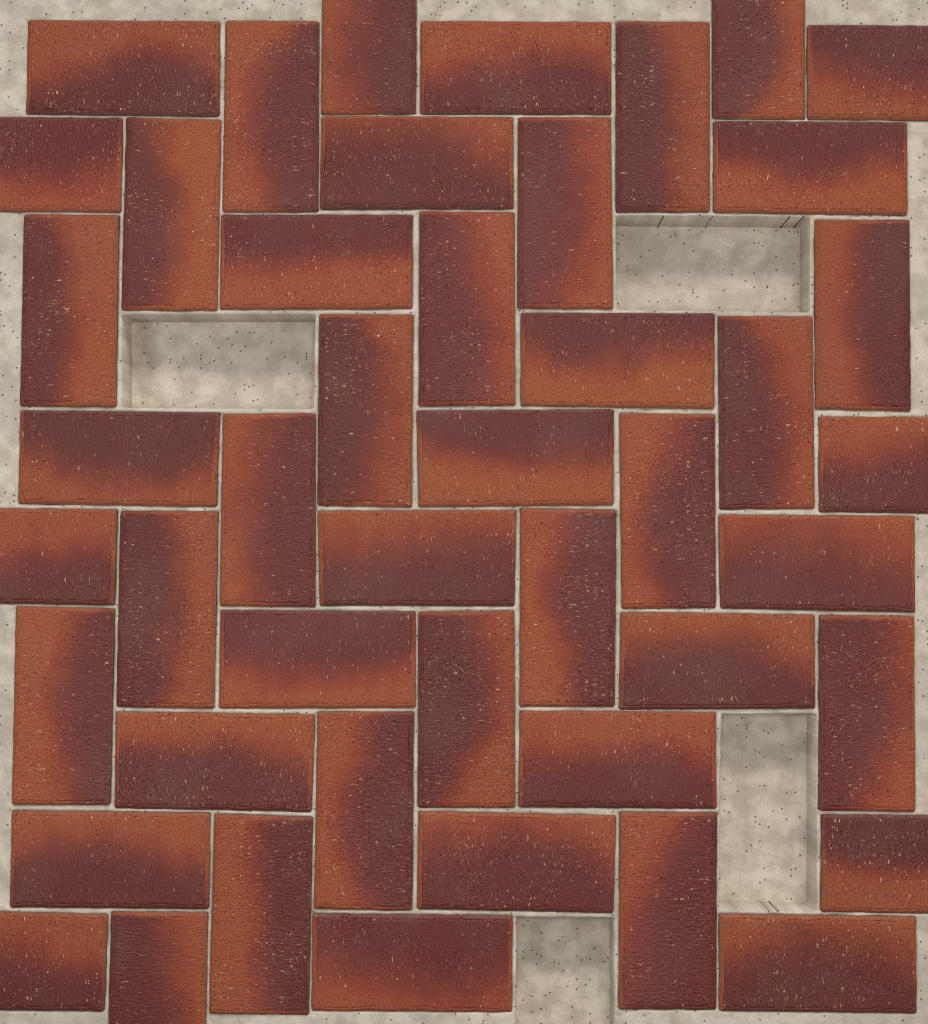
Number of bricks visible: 46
